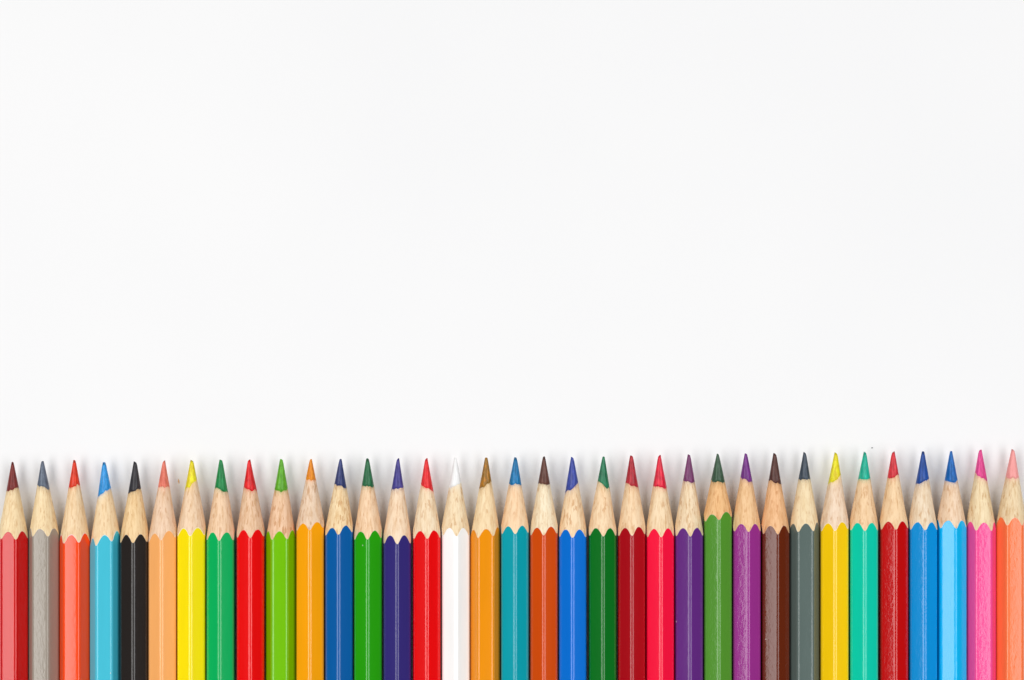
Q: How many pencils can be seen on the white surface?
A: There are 35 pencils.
